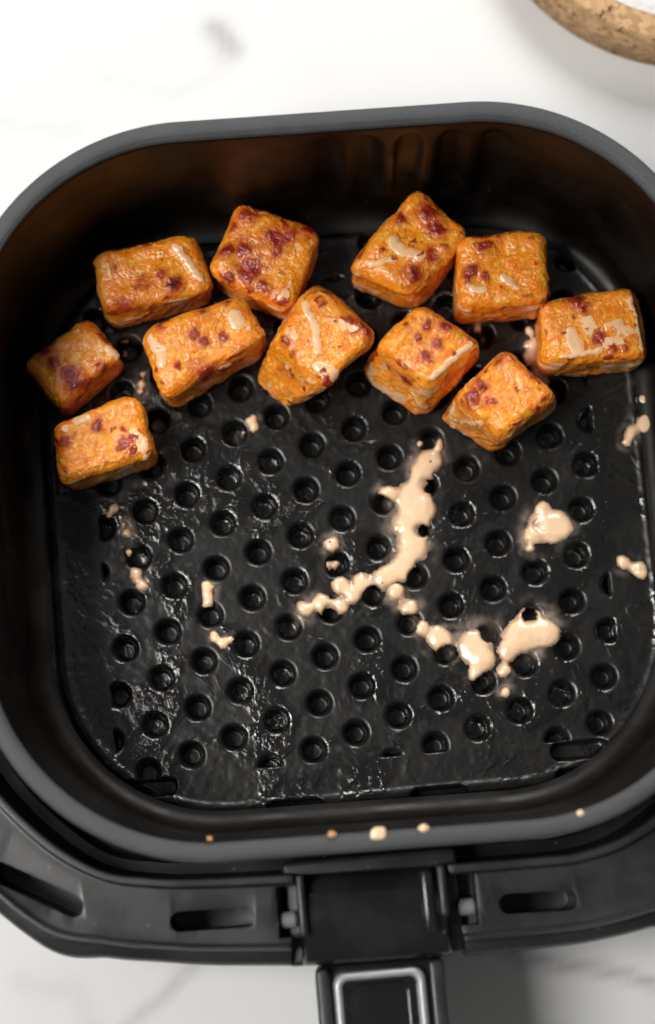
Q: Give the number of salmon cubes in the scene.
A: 11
